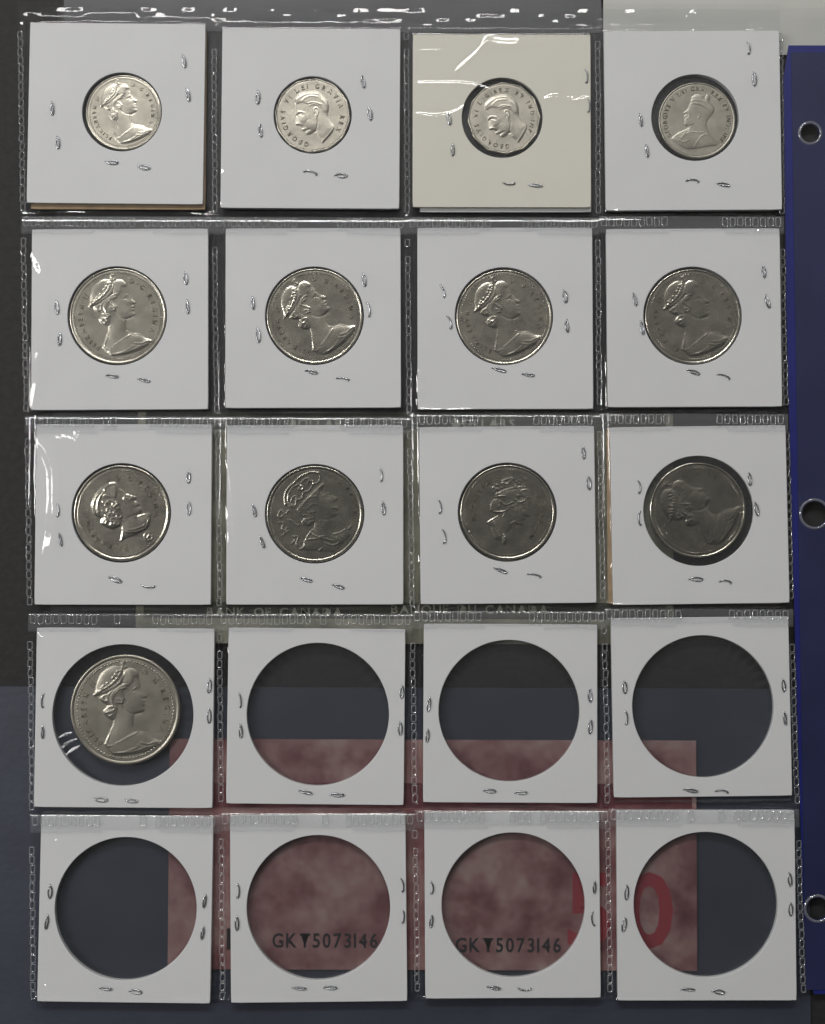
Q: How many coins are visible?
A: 13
